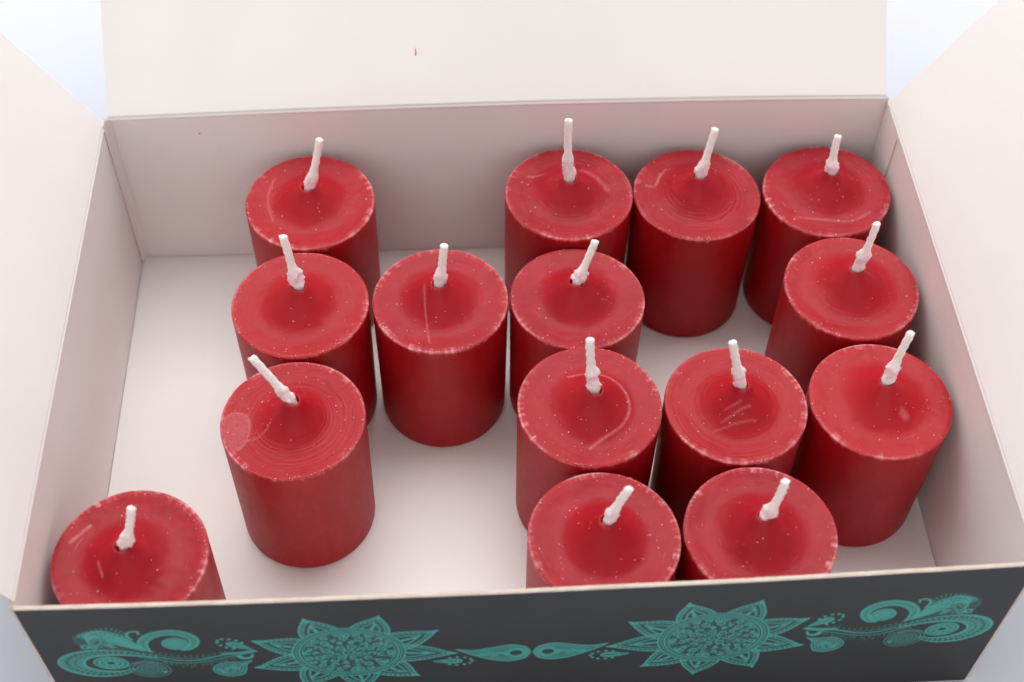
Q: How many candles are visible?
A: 15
